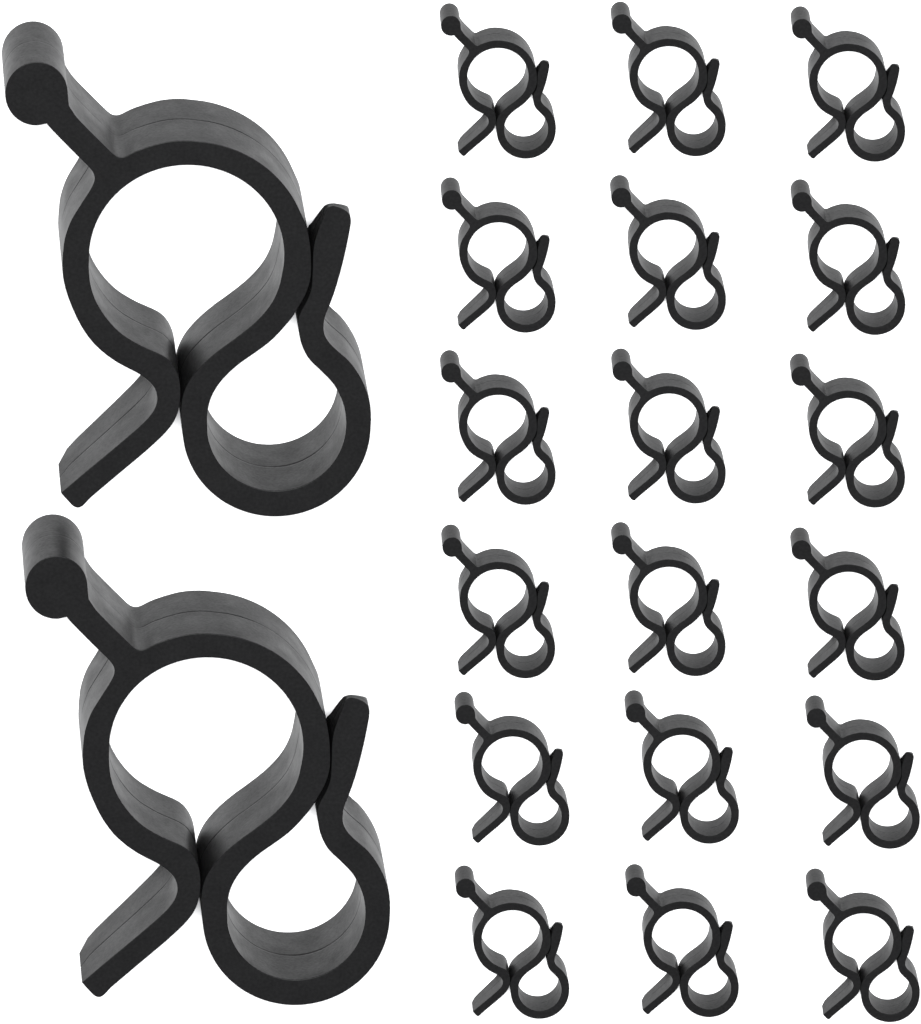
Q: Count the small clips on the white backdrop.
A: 18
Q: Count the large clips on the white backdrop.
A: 2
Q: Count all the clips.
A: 20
